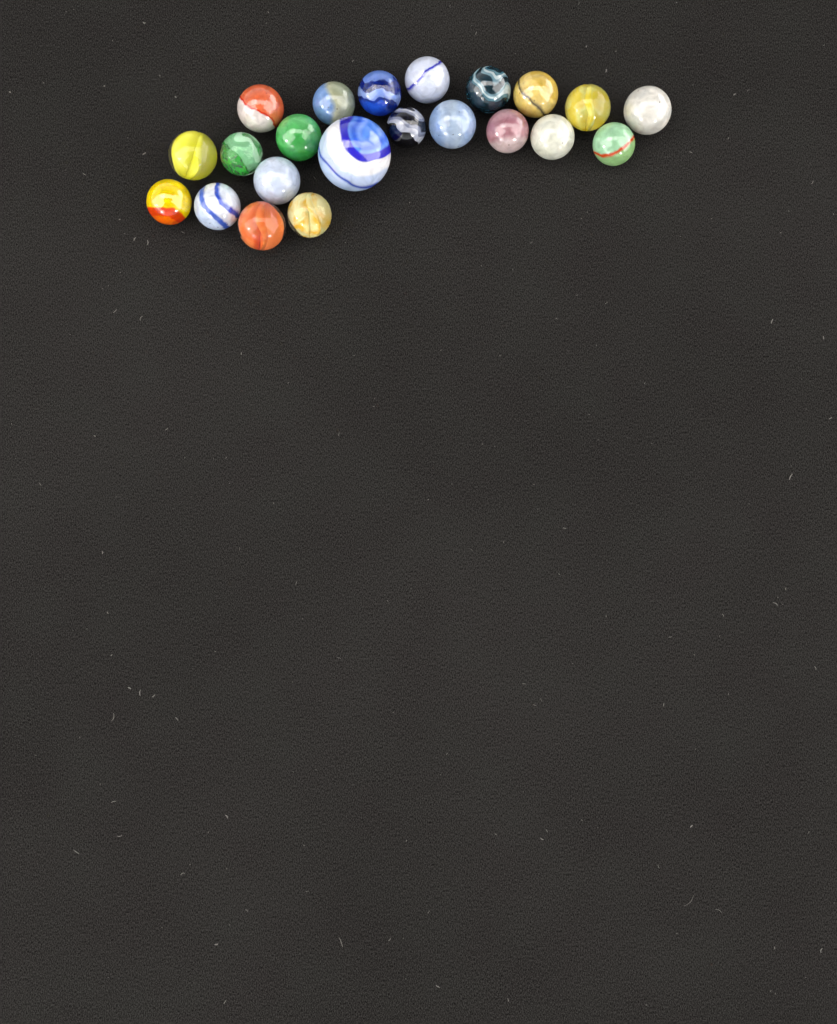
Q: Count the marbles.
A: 22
